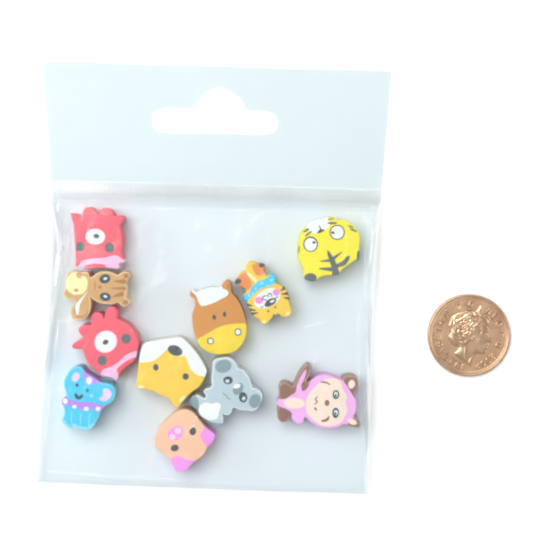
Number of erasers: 11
